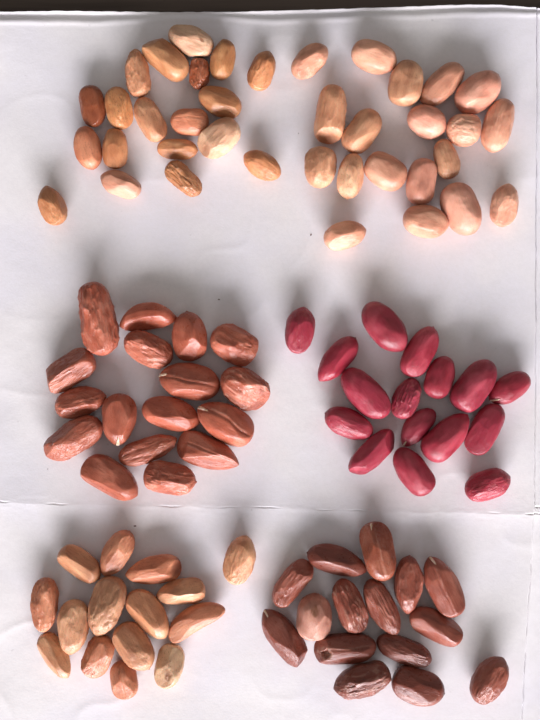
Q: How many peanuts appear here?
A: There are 101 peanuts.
